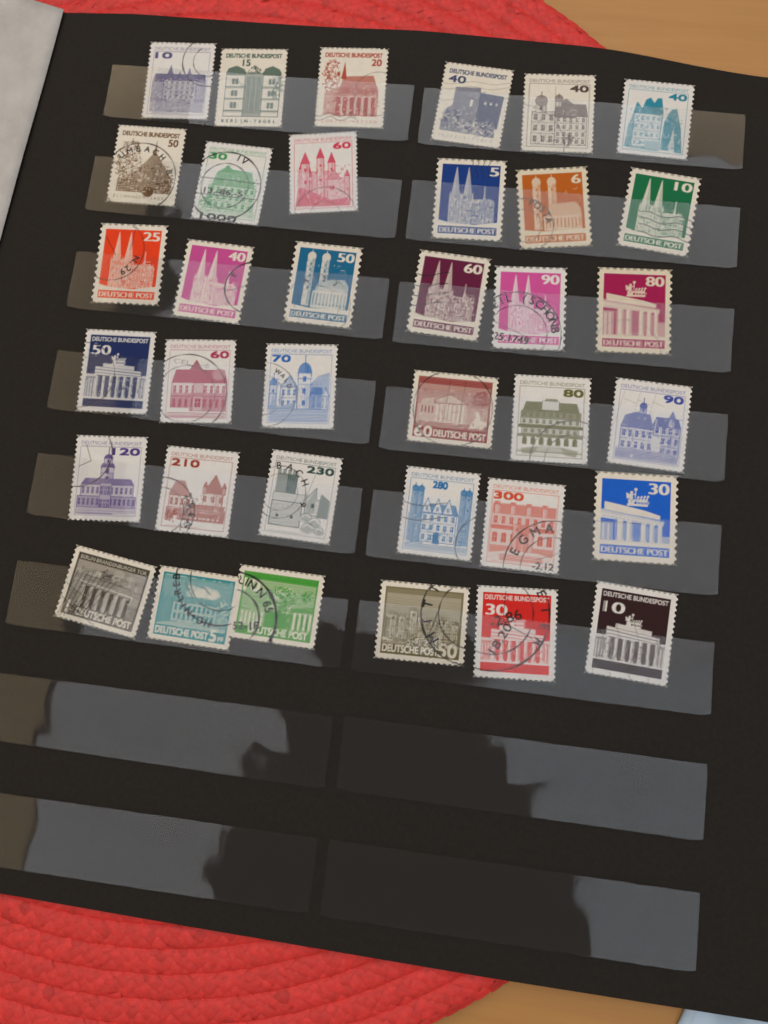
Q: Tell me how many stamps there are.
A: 36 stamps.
